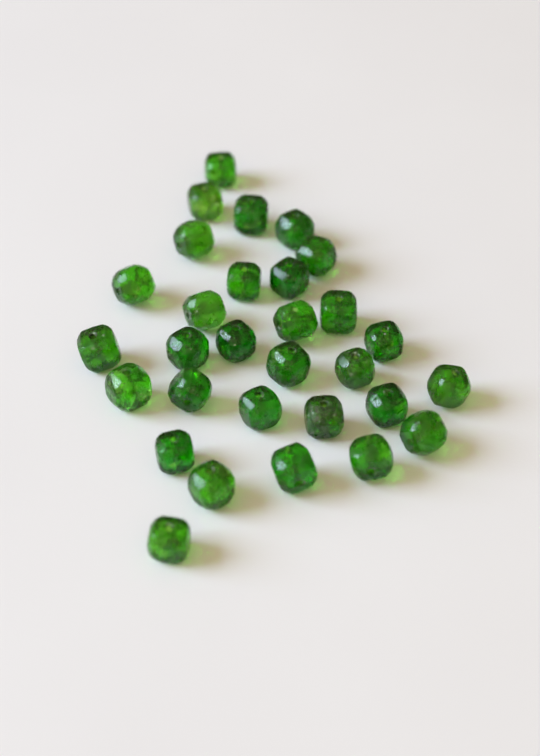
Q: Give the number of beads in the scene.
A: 30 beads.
